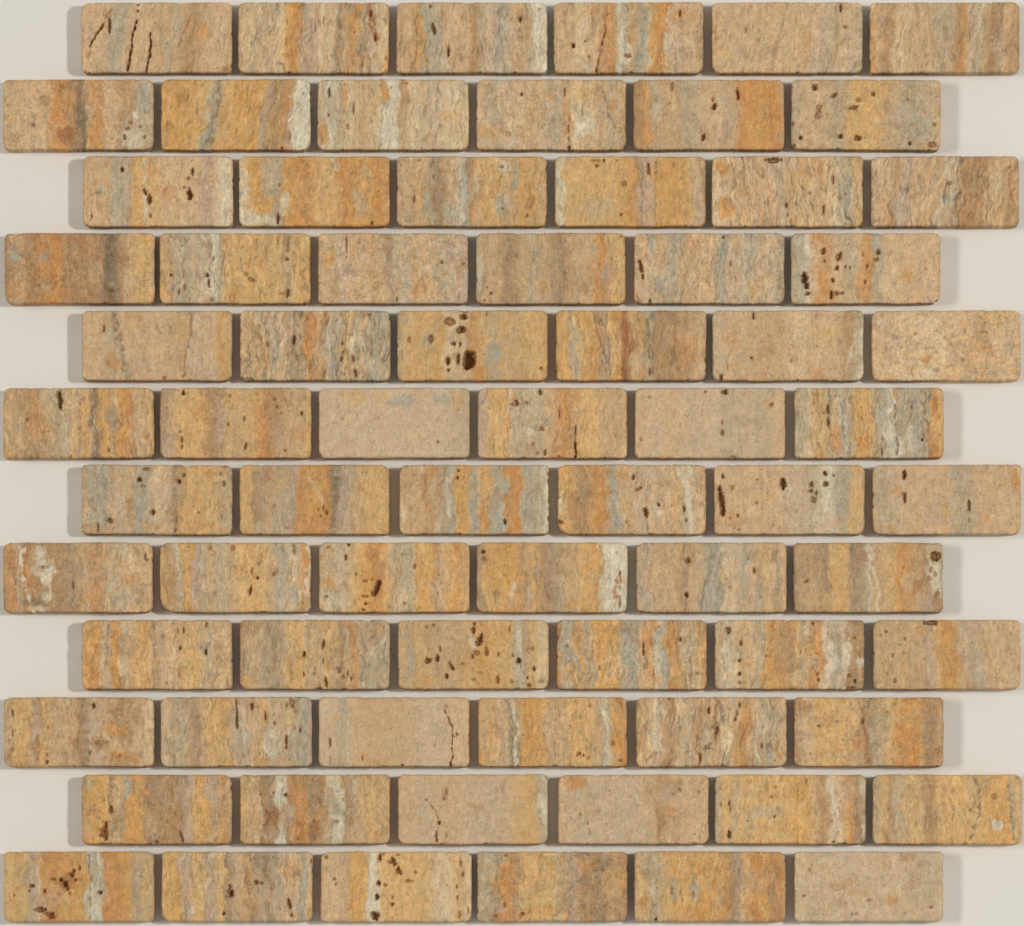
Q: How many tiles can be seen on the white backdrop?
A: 72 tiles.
